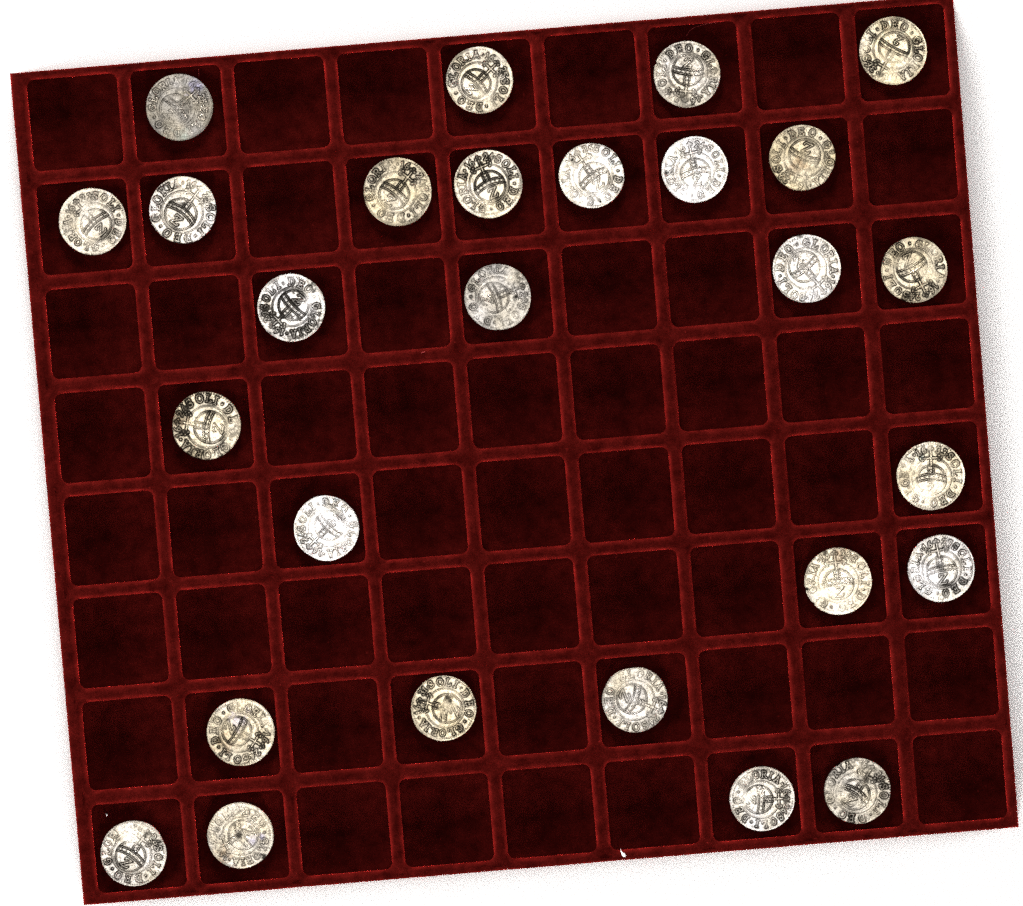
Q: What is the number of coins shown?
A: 27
